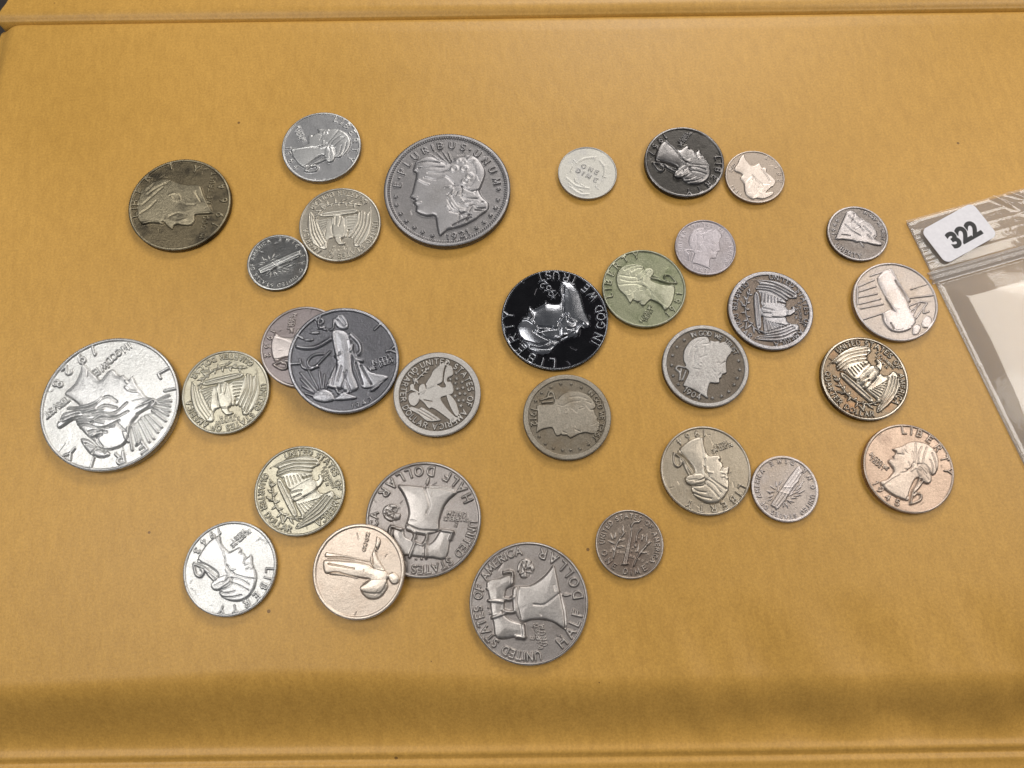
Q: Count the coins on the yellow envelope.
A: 31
